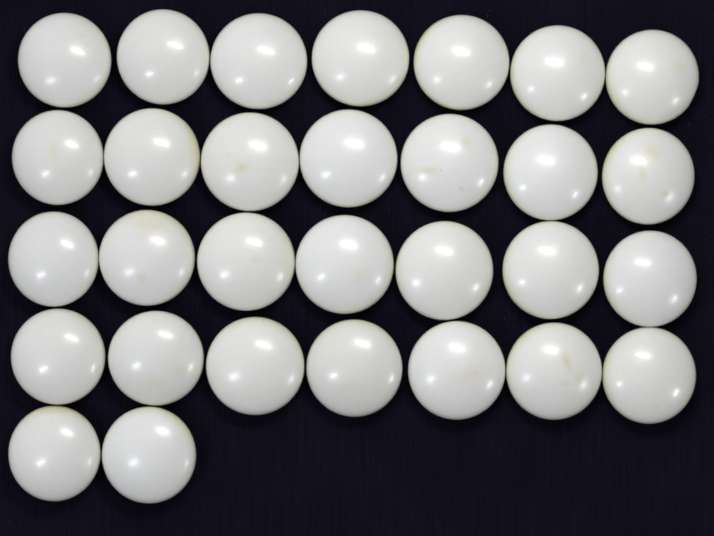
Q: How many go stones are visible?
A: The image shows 30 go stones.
